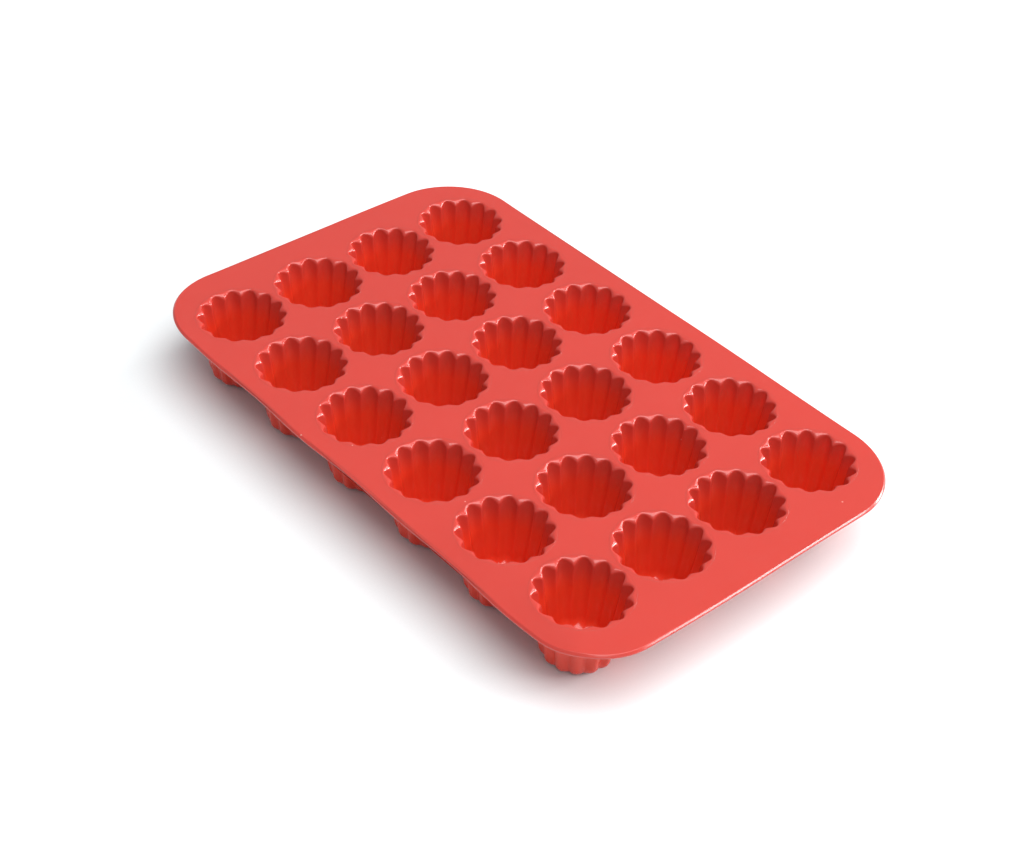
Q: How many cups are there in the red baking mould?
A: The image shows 24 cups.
